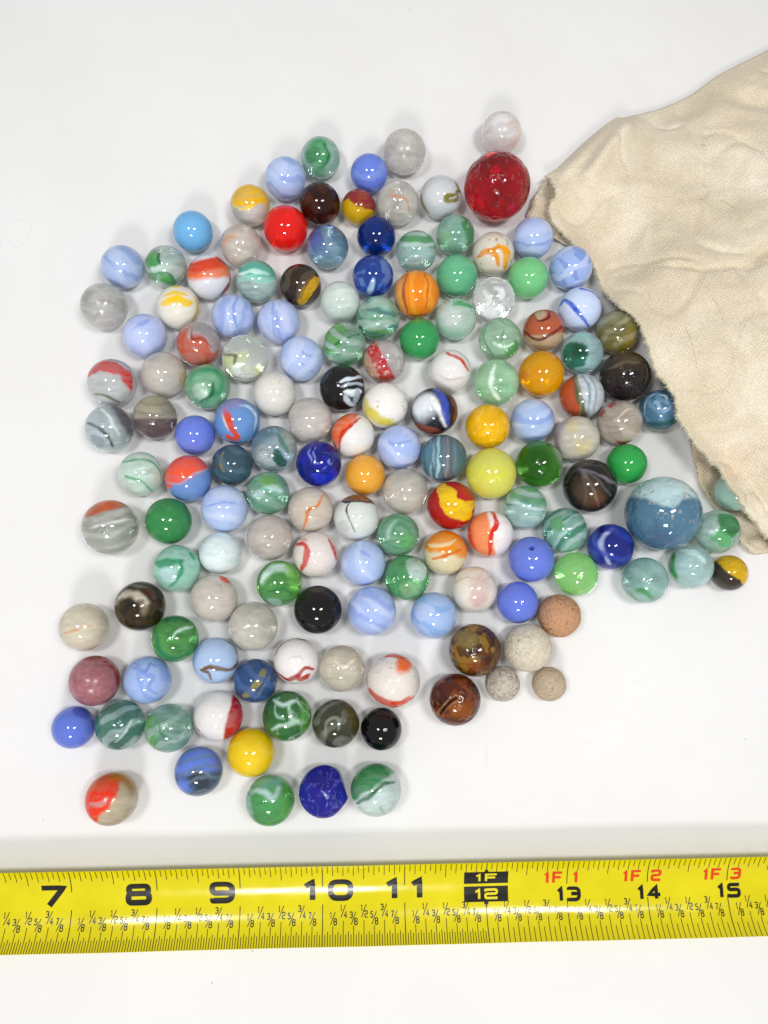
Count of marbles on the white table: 150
